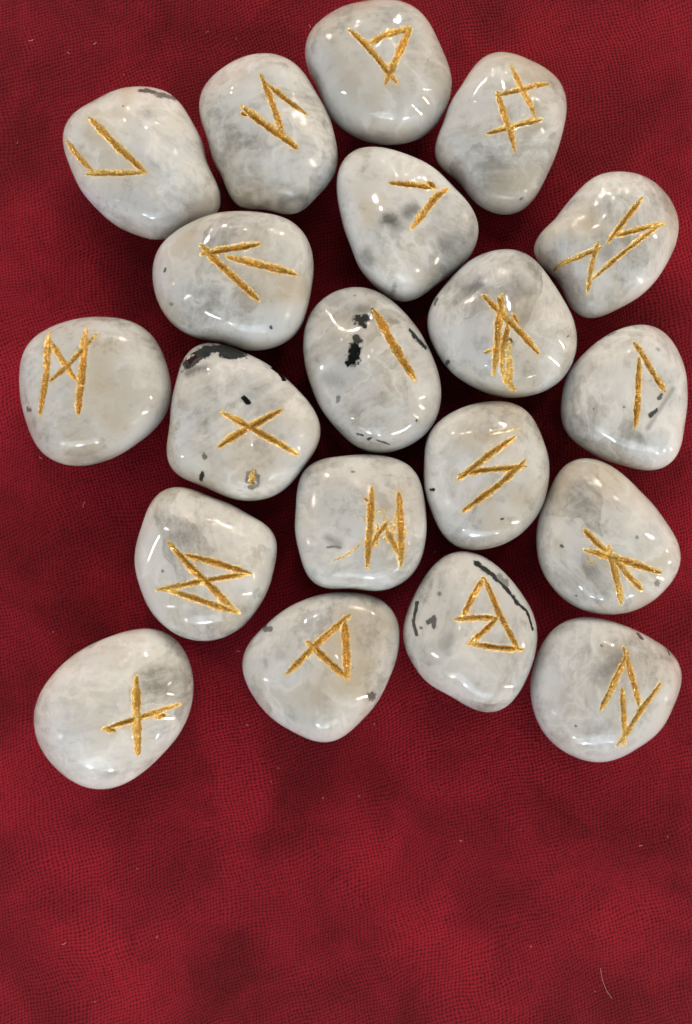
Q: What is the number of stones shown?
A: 20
